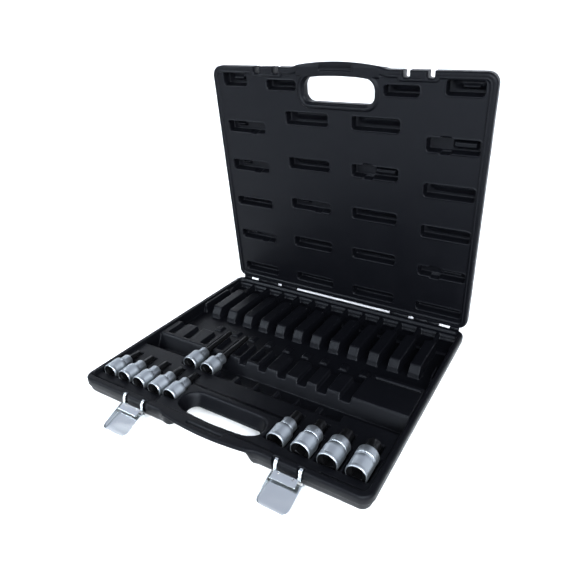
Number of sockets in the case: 11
